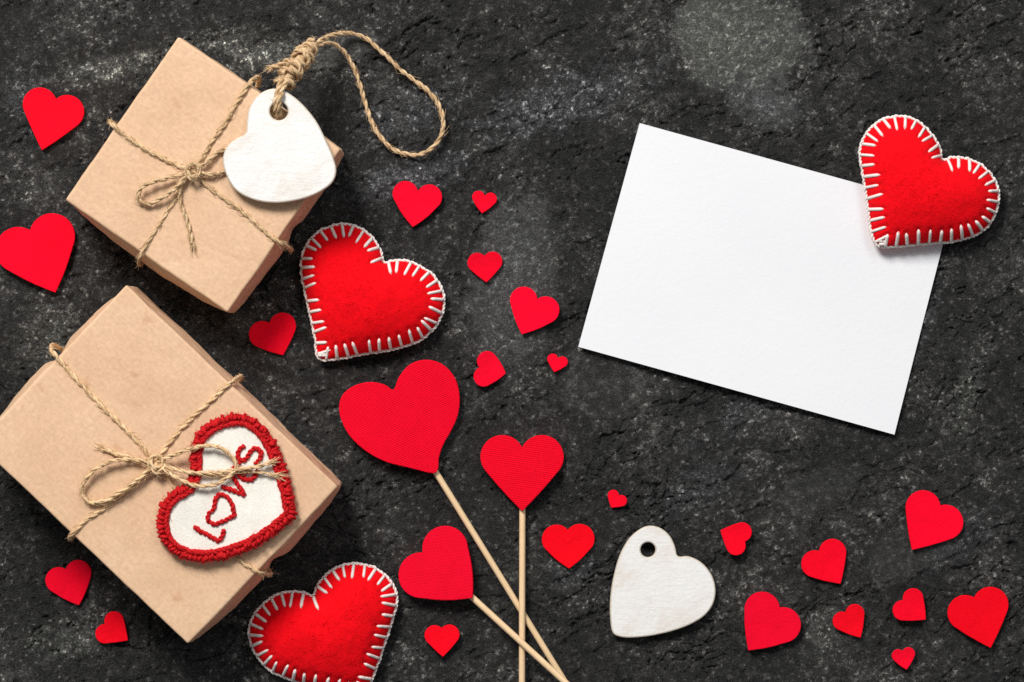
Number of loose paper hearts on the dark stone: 22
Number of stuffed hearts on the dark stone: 3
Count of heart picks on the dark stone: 3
